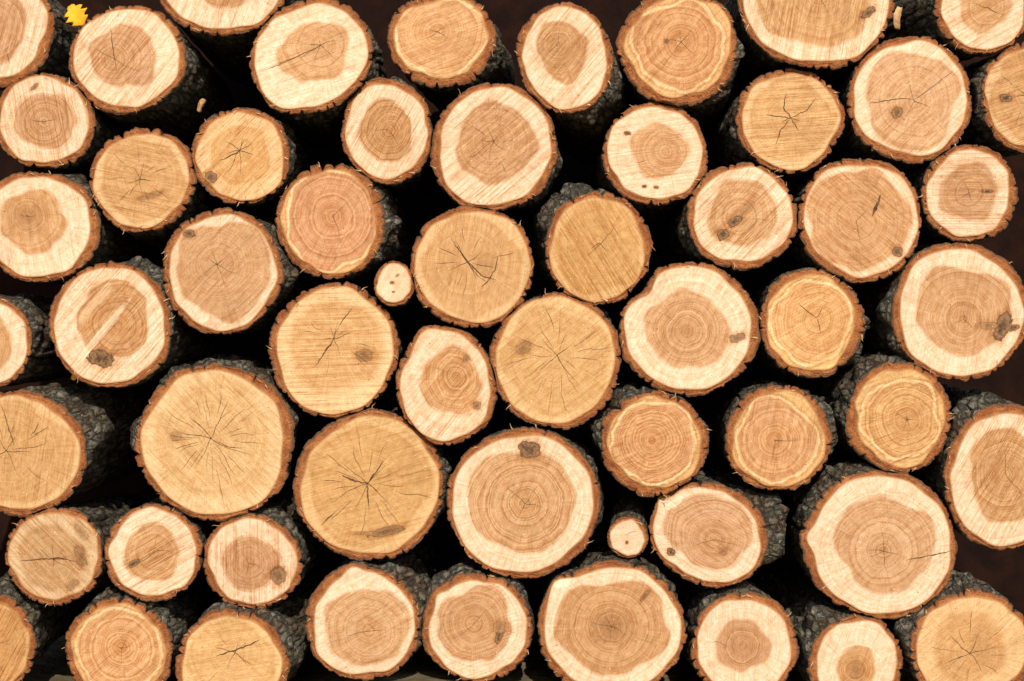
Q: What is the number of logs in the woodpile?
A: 58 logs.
